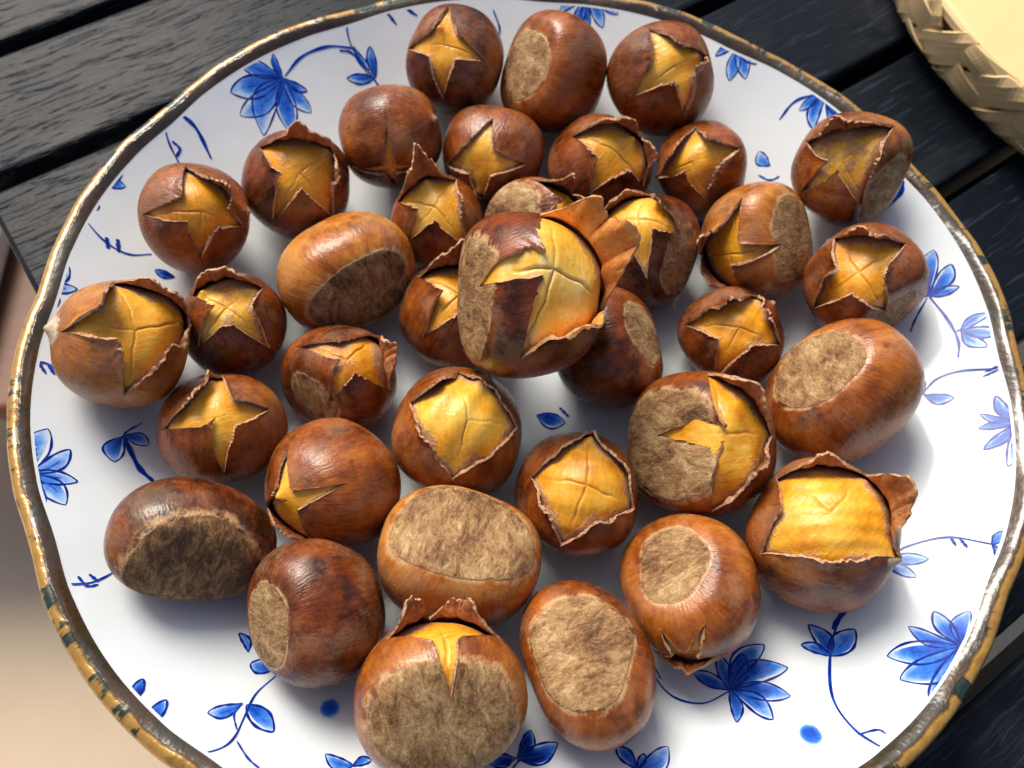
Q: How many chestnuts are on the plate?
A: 36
